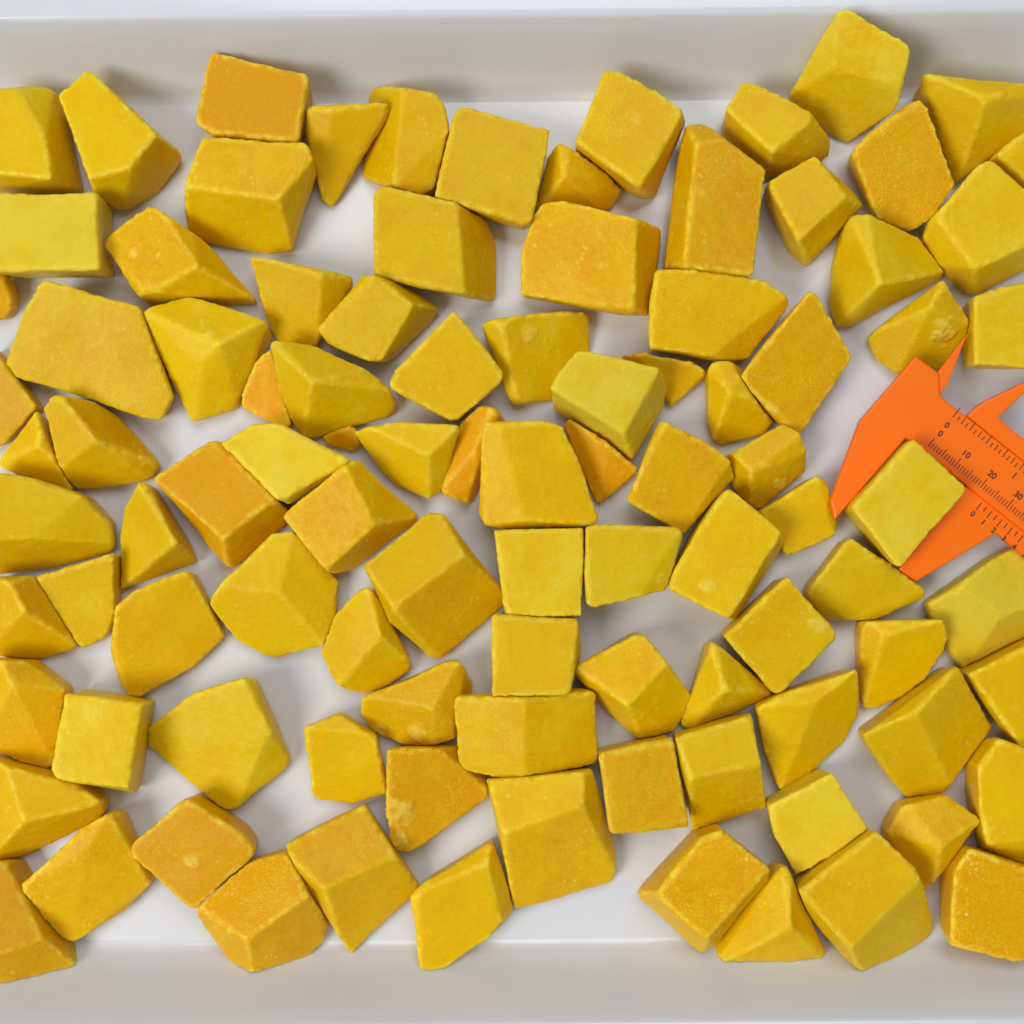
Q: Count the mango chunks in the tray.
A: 98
